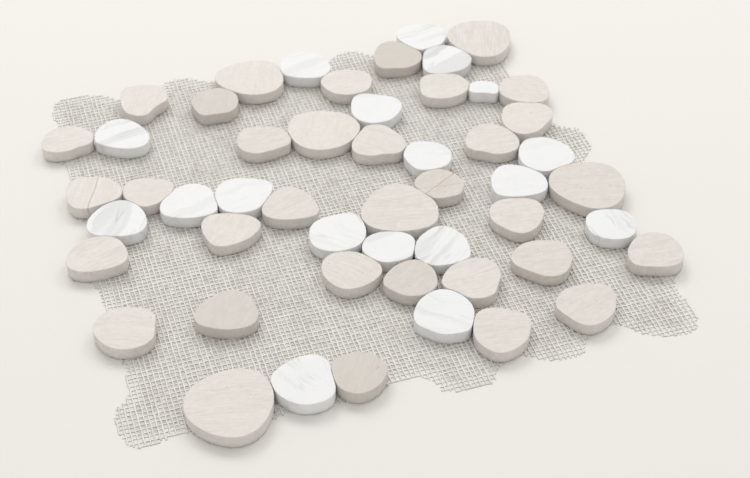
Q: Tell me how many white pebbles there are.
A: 18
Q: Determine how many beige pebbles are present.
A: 34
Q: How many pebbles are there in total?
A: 52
